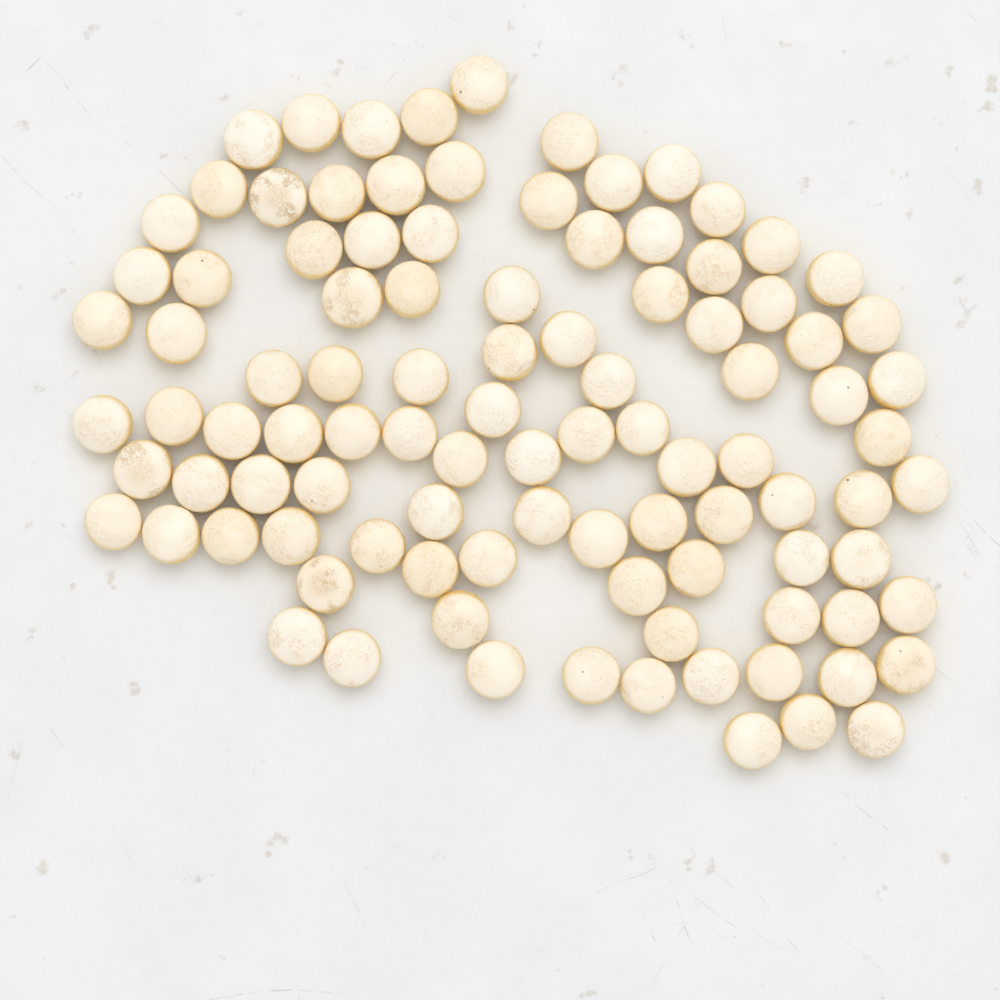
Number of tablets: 100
